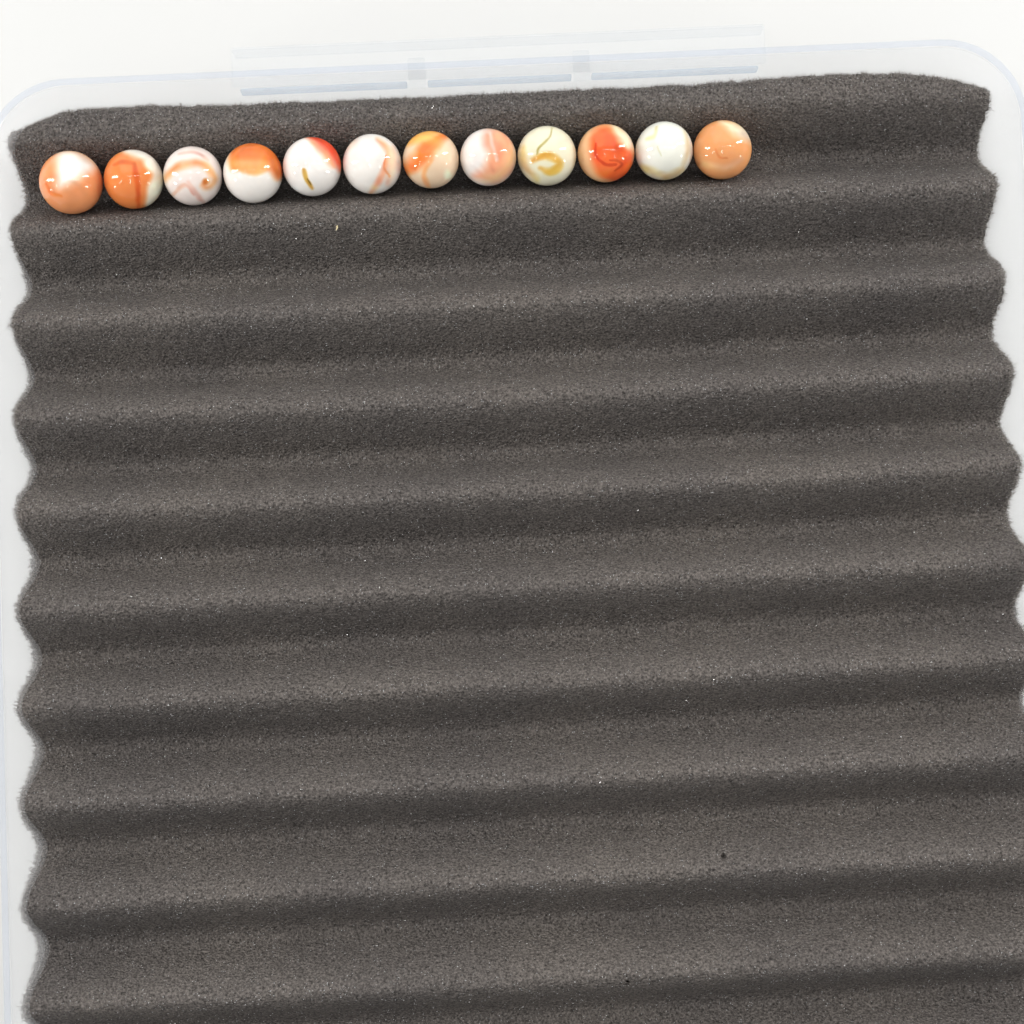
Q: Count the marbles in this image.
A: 12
